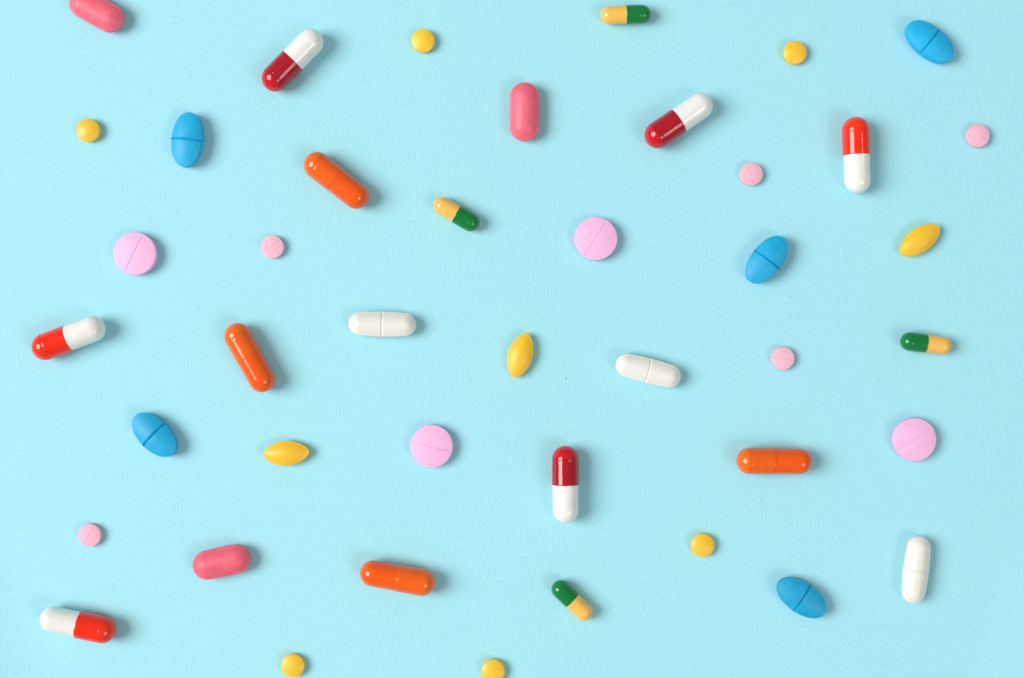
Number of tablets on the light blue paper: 29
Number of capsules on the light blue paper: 14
